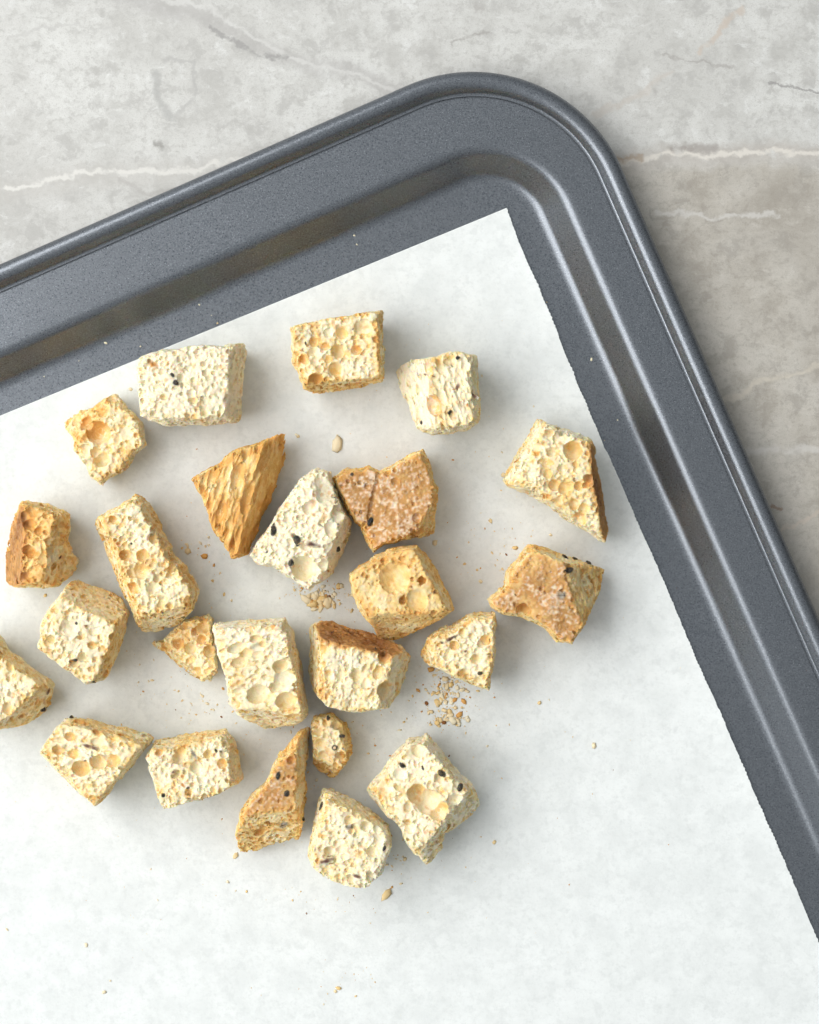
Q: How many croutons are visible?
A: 24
